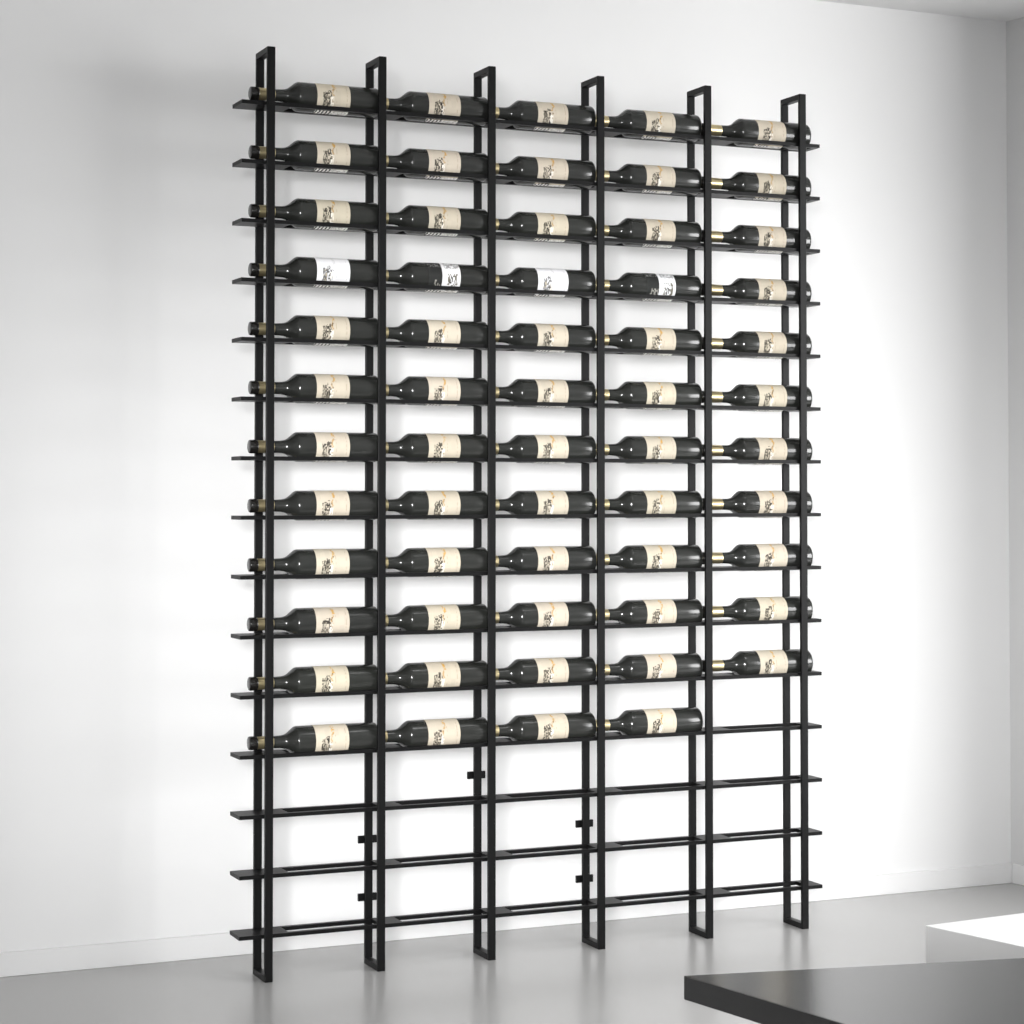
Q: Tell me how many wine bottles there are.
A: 59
